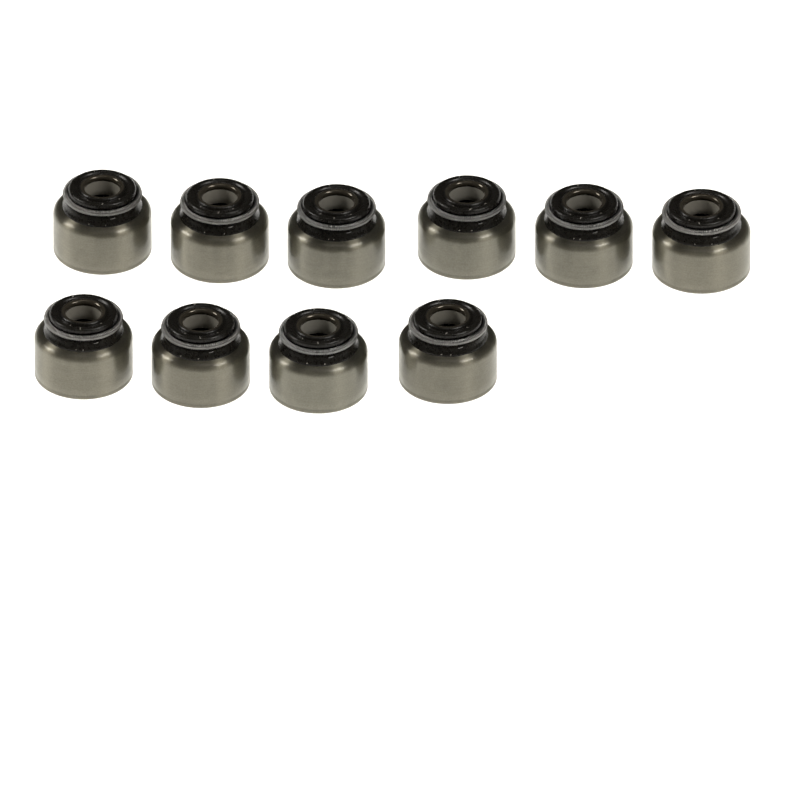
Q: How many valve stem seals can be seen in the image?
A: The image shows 10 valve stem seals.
